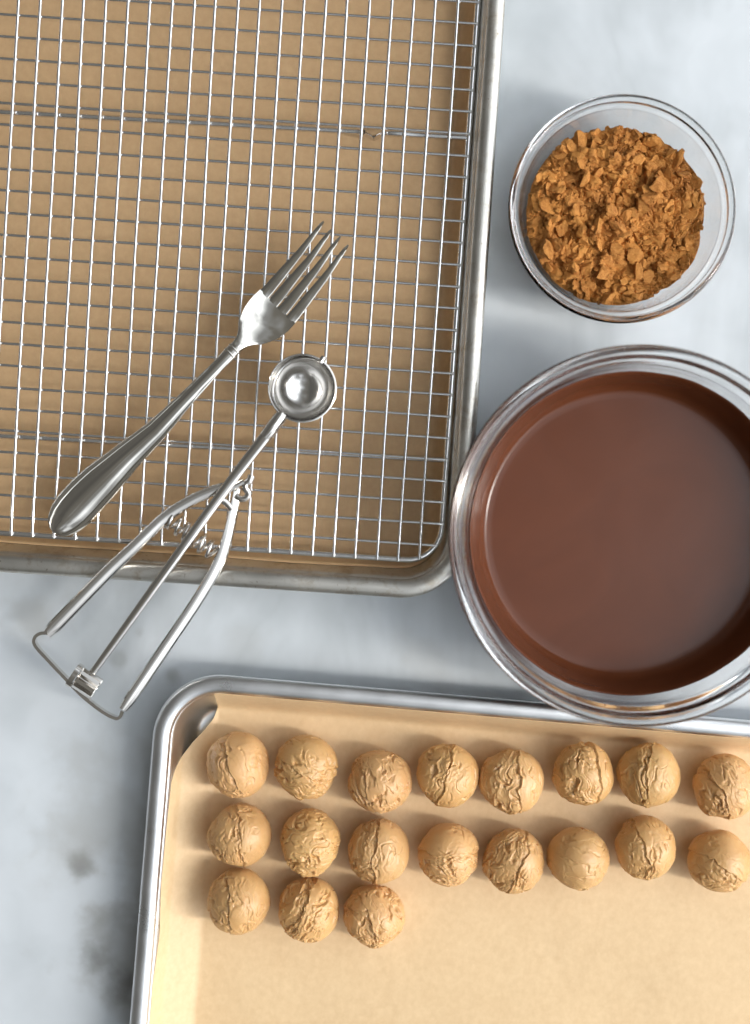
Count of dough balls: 19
